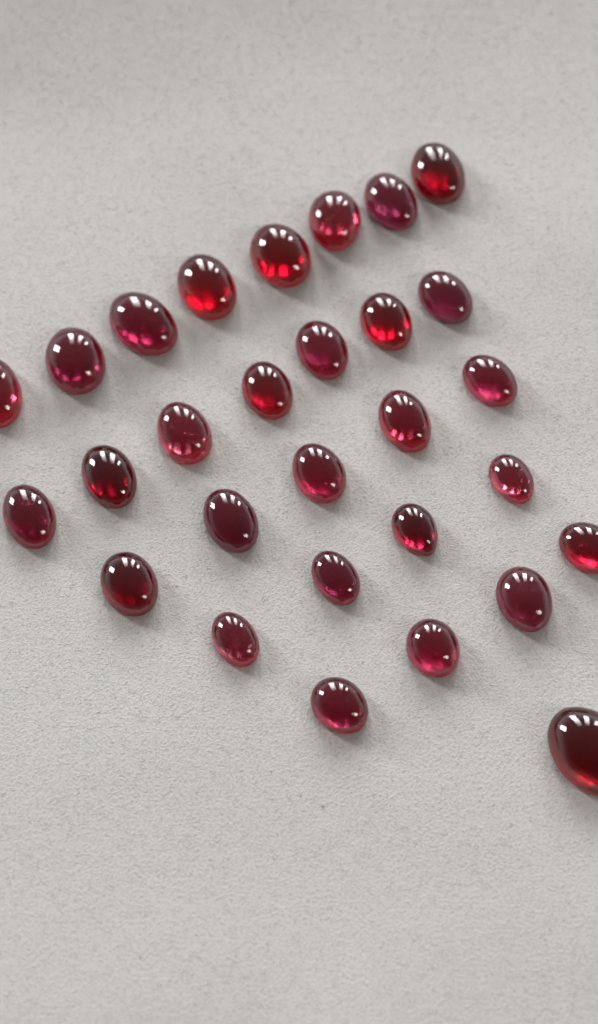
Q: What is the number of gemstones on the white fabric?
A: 29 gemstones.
